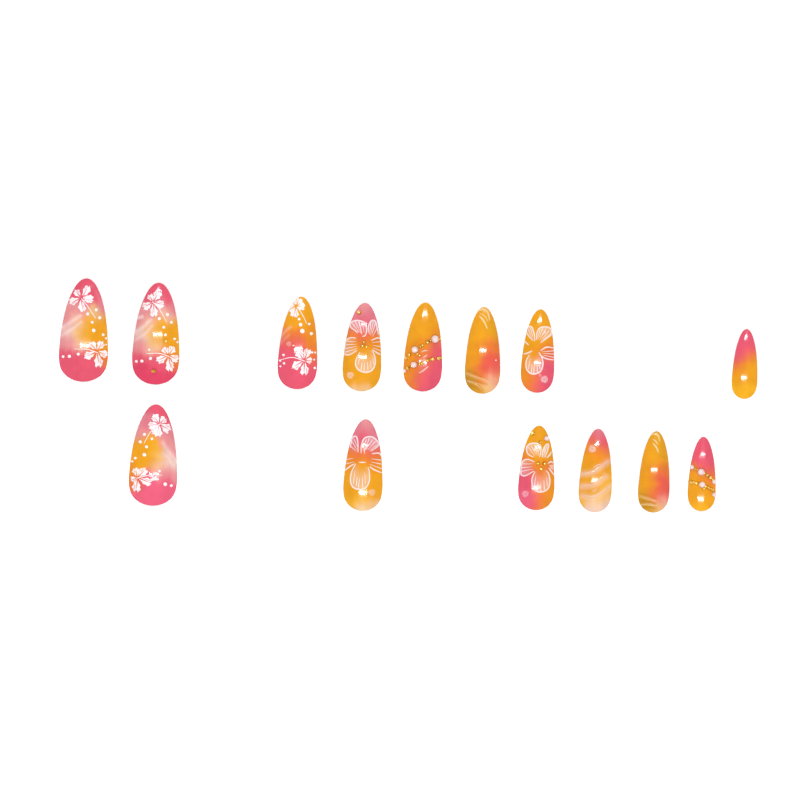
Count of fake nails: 14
